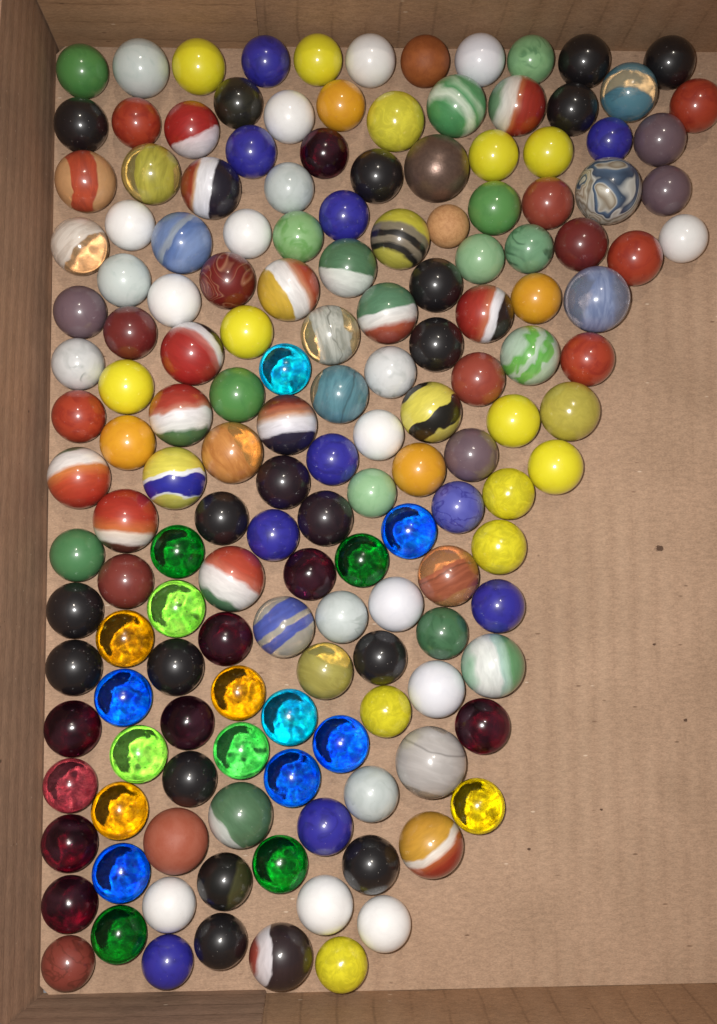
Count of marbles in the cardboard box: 160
